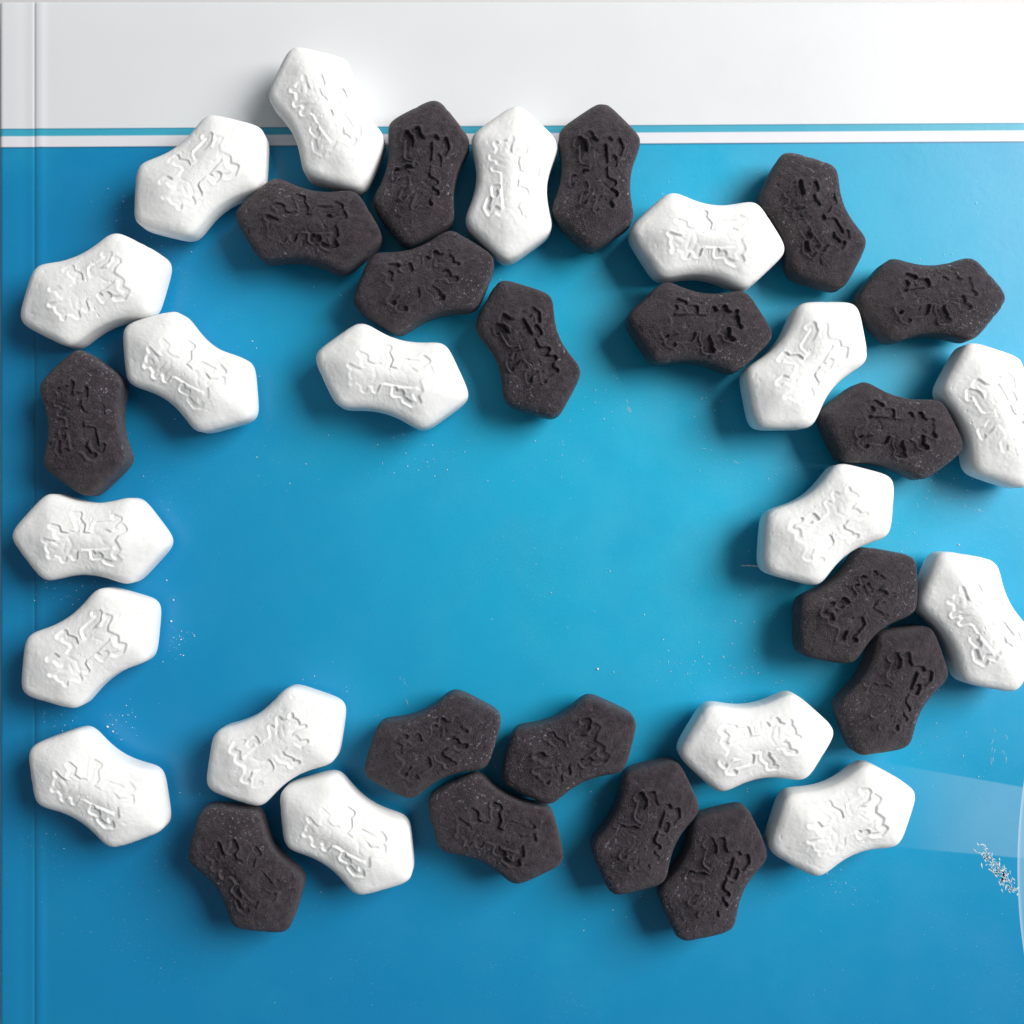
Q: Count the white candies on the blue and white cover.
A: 18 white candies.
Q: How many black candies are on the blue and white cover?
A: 18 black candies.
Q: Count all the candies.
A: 36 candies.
